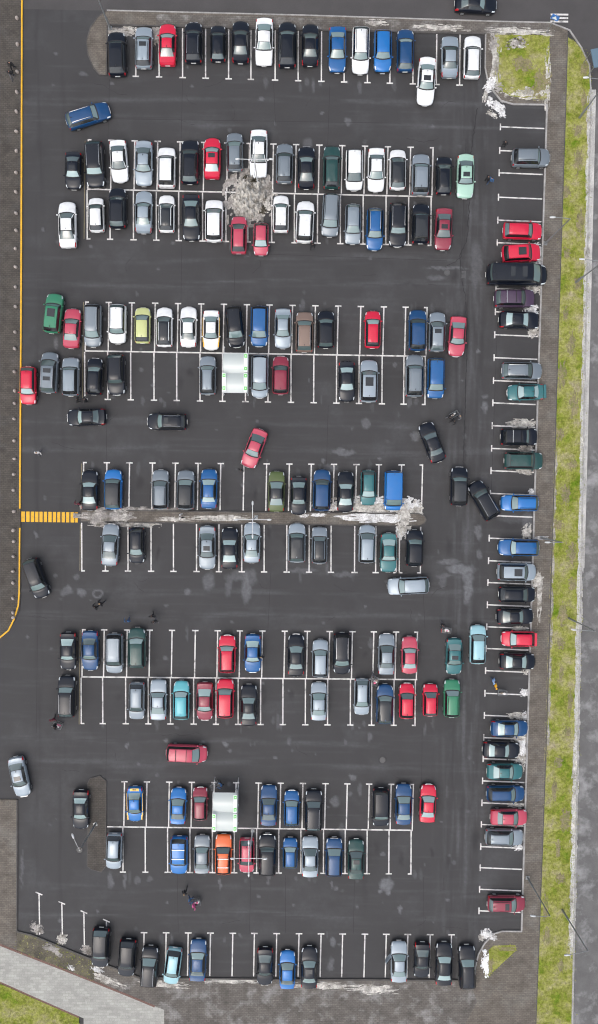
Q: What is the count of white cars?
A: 20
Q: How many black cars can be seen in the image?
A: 57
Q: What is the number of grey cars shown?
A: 43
